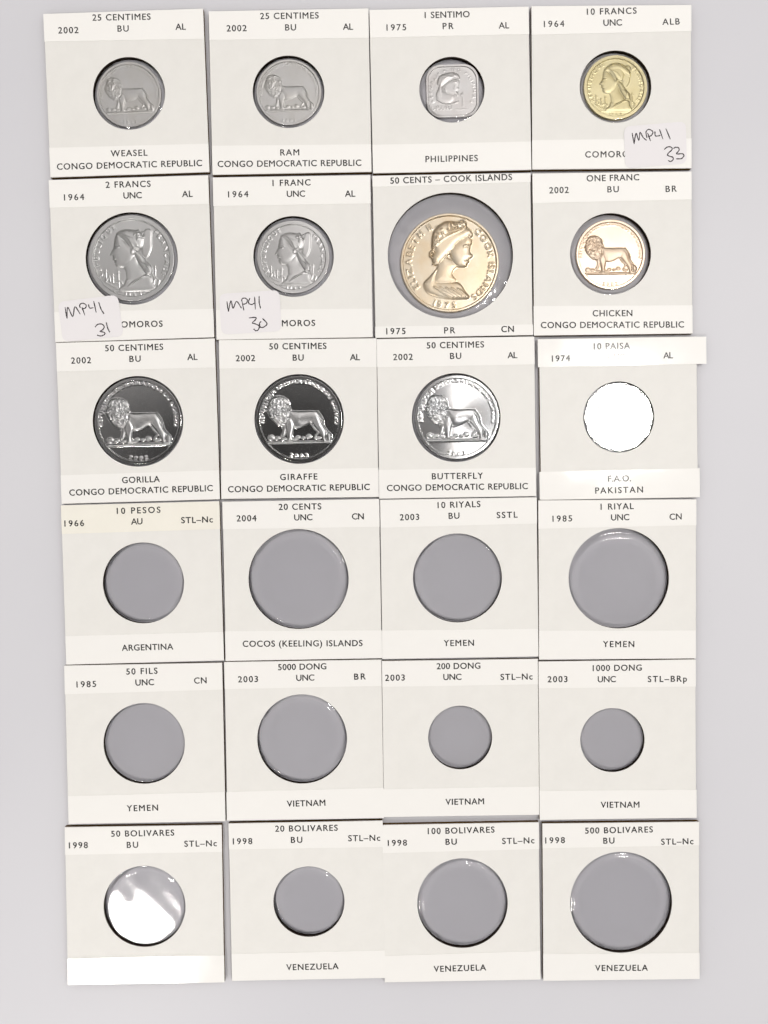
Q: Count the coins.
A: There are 12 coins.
